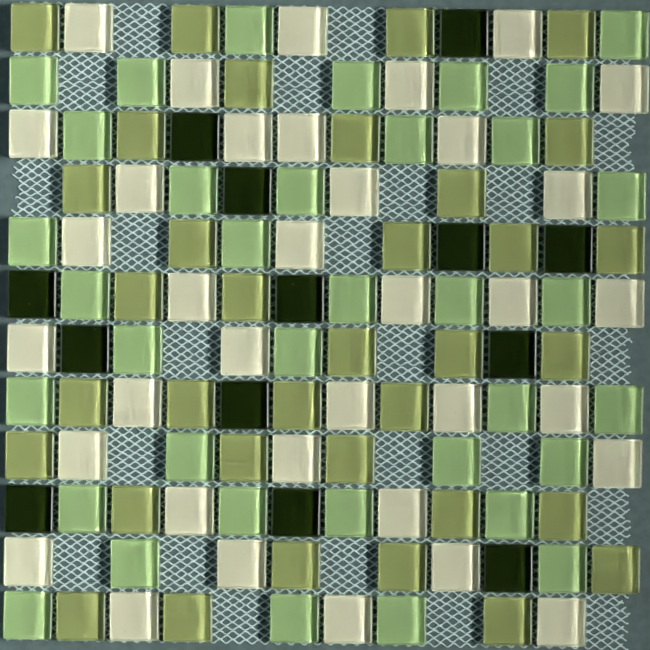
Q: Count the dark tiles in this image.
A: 13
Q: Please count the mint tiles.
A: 36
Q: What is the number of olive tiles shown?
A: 35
